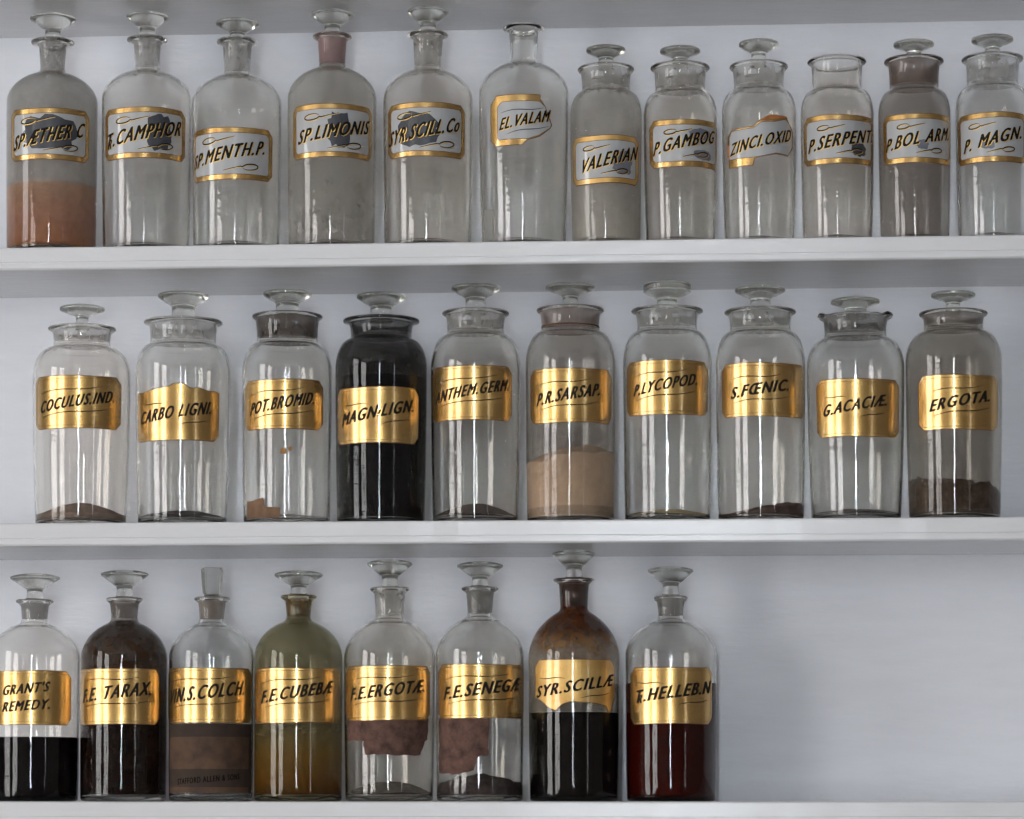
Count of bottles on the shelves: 30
